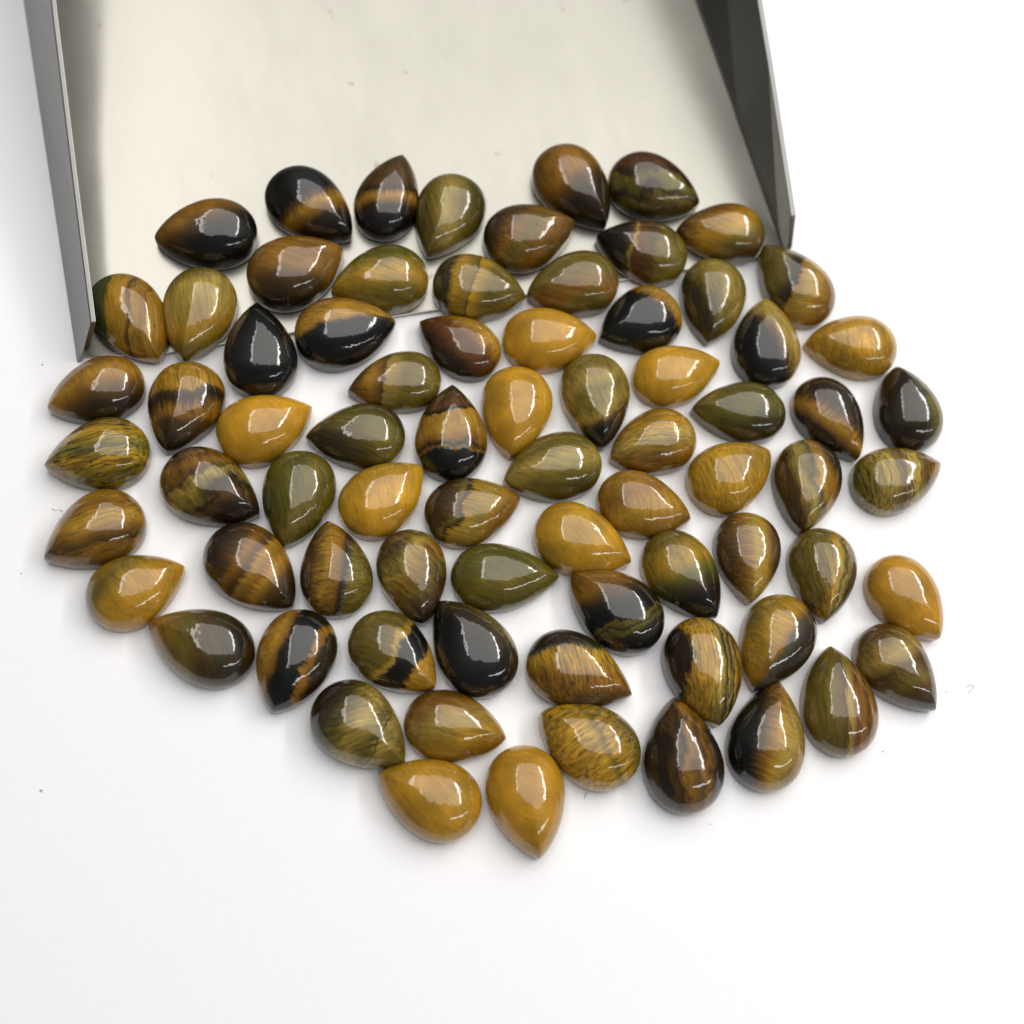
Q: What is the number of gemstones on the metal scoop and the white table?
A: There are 75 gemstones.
